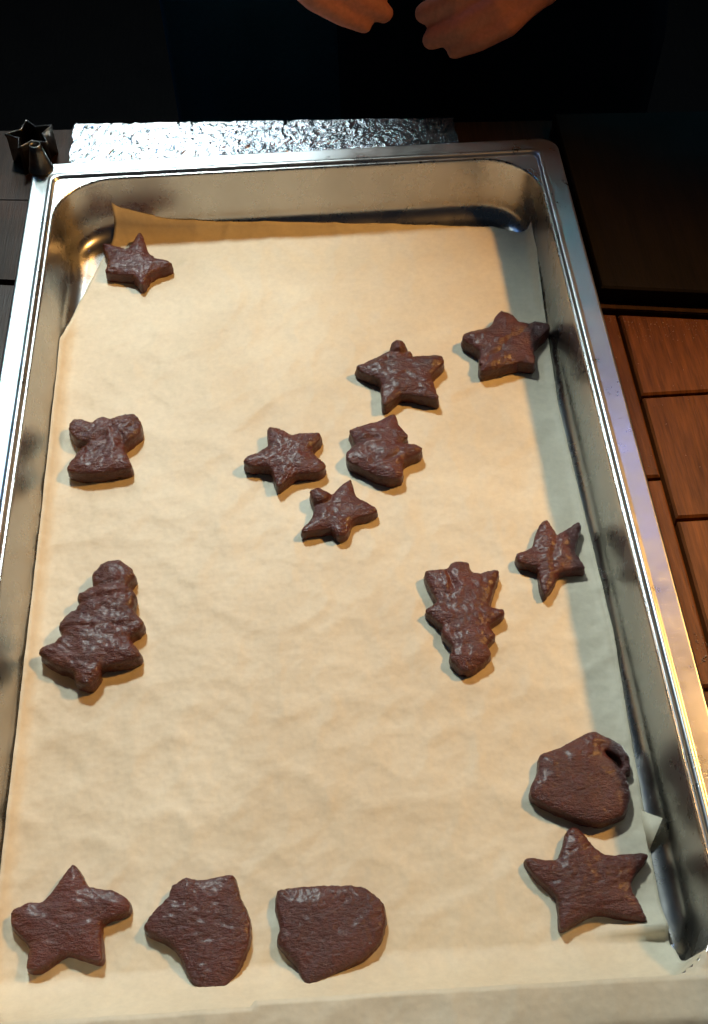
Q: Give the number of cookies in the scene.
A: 15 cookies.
